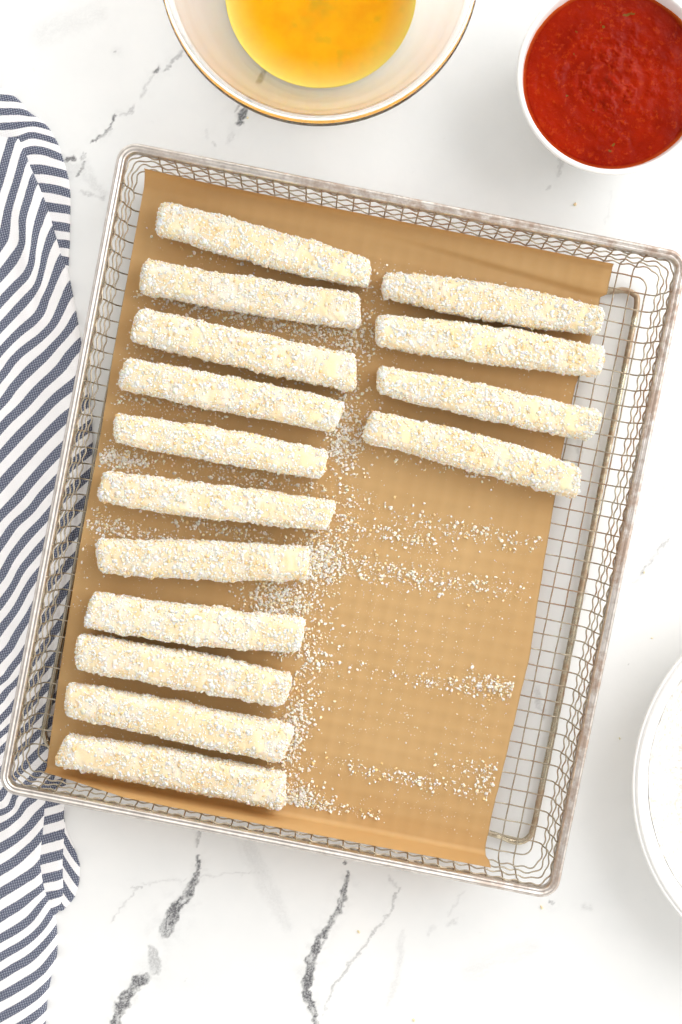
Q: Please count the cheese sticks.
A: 15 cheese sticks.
